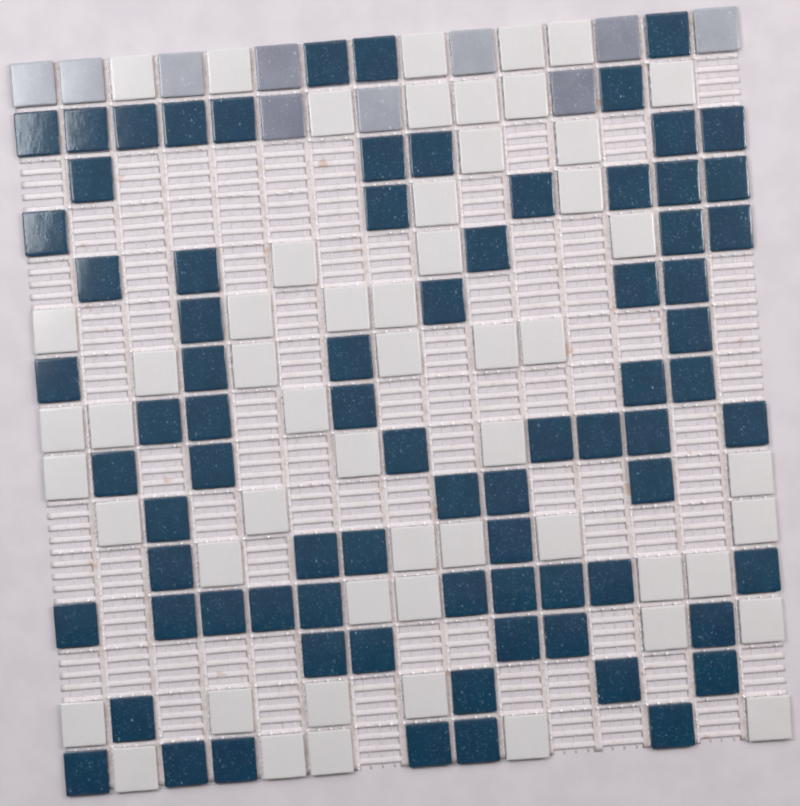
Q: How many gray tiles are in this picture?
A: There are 10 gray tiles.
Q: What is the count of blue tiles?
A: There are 78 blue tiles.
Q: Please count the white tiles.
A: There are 55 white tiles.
